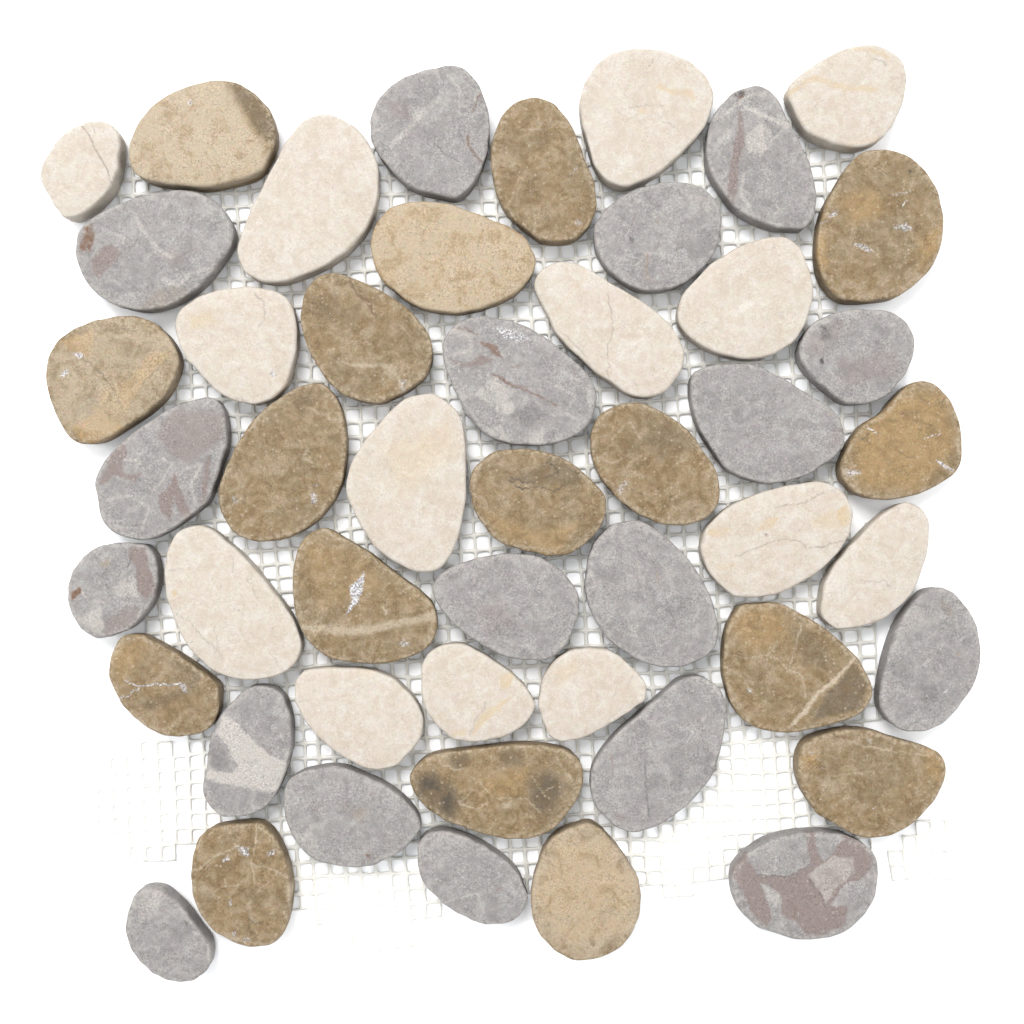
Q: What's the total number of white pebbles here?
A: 14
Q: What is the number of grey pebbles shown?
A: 18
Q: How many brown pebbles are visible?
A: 17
